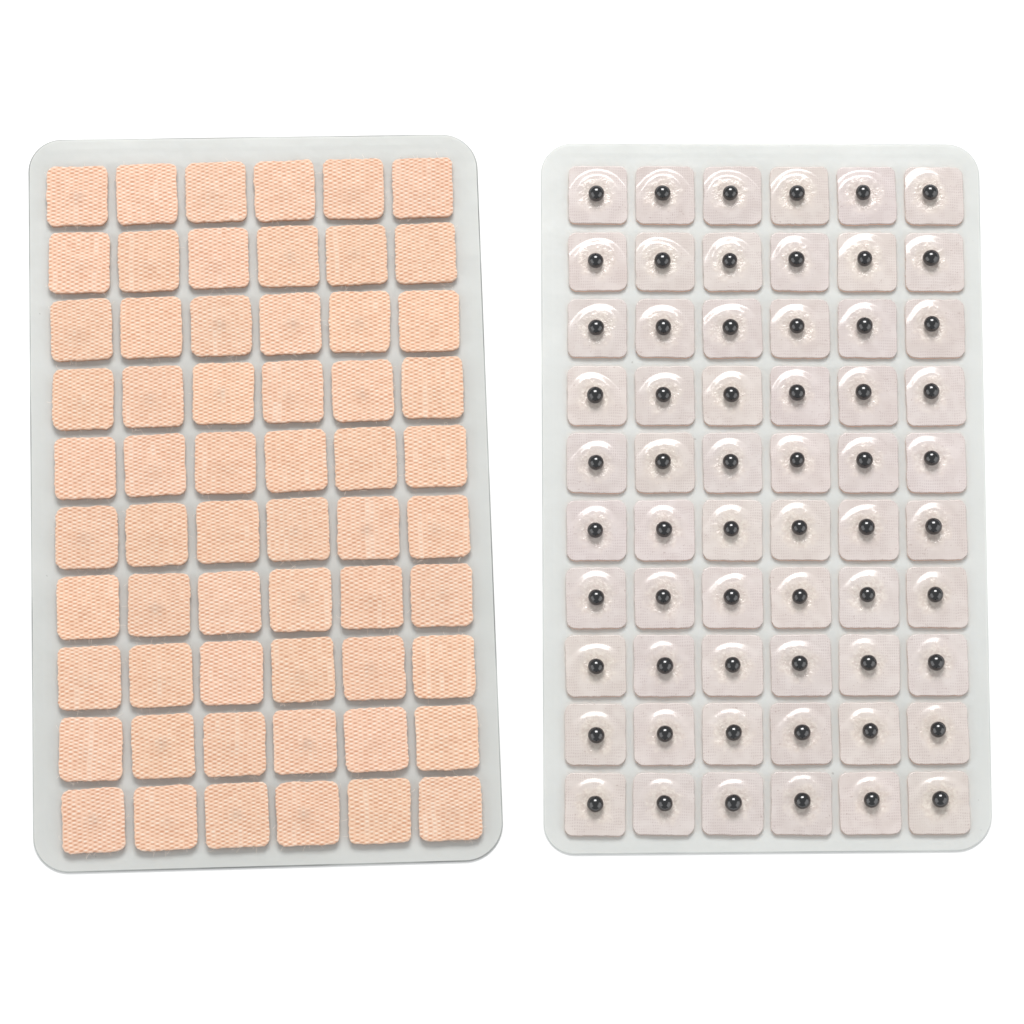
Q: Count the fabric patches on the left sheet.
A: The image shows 60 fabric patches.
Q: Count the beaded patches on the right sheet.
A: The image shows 60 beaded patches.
